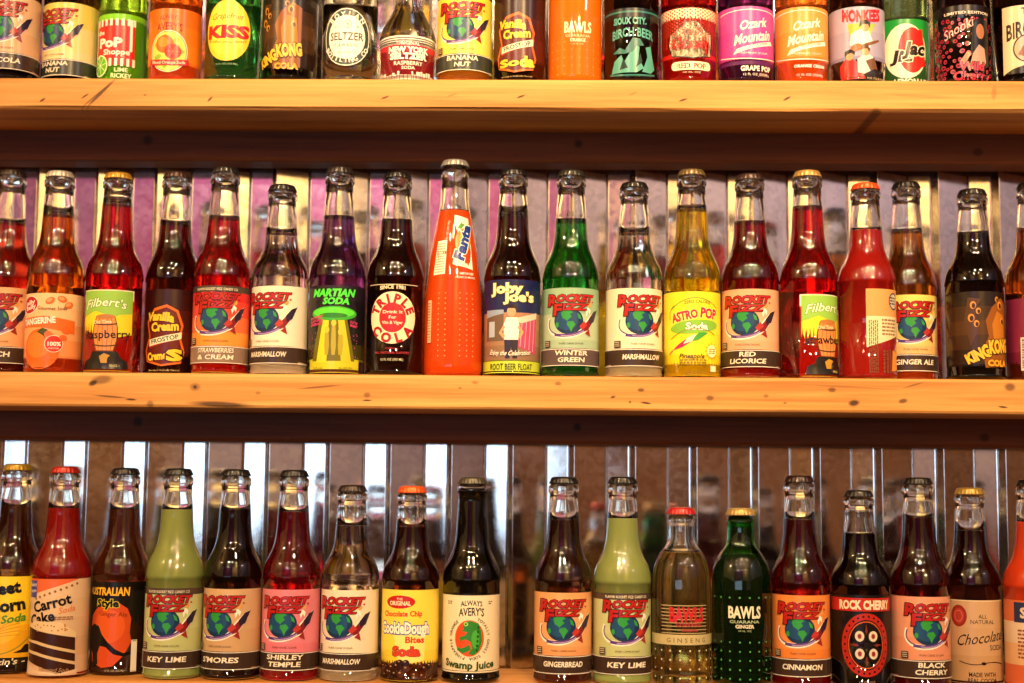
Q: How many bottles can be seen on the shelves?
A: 56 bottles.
